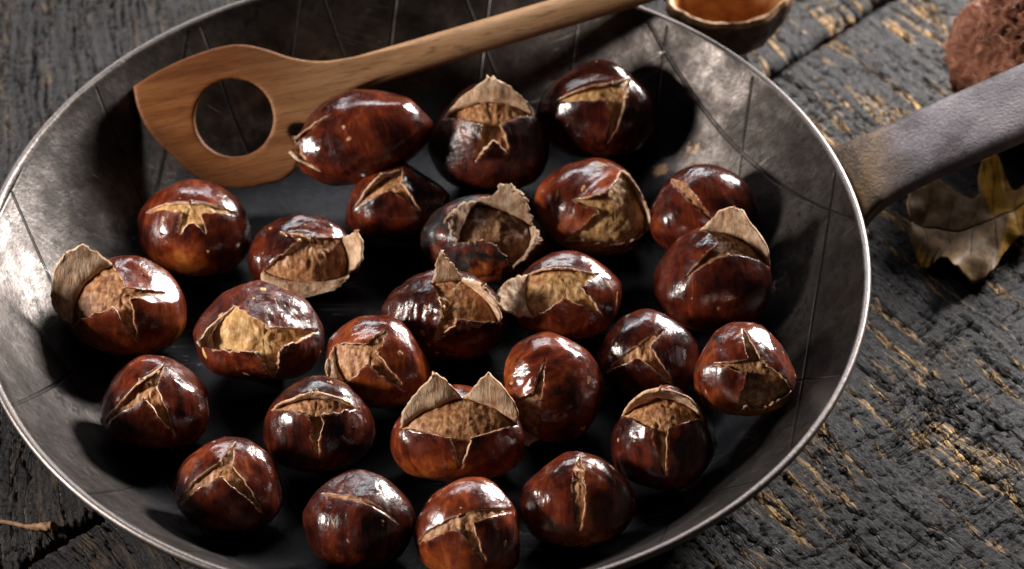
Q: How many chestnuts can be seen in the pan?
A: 26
